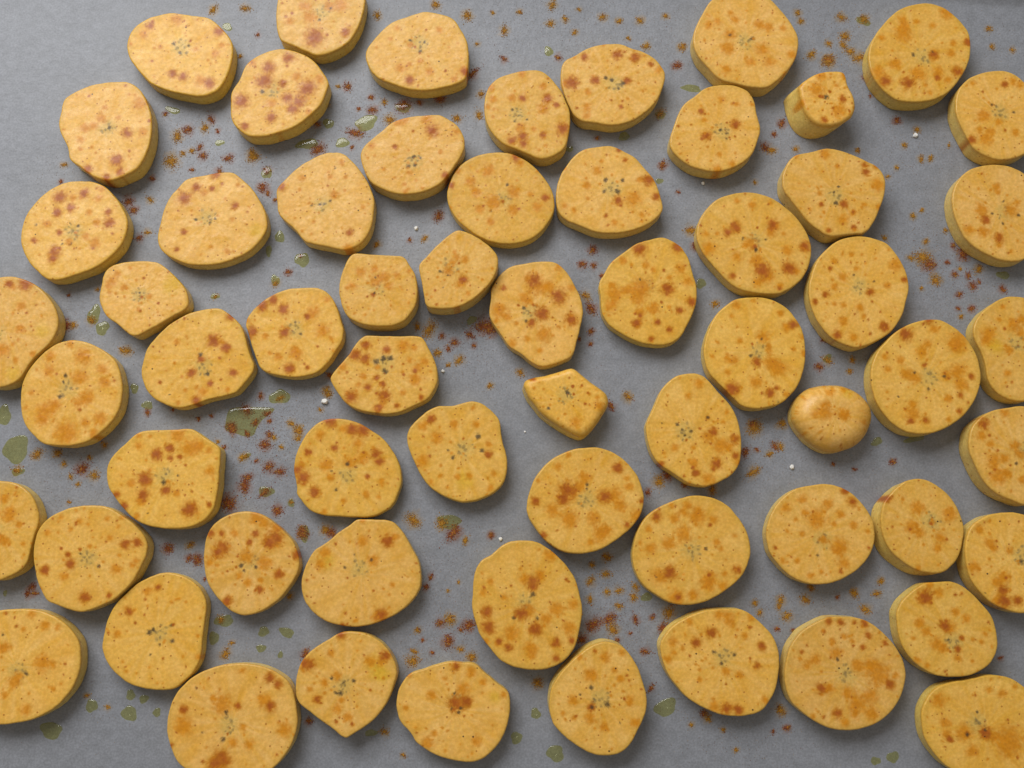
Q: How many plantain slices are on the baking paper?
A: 62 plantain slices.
